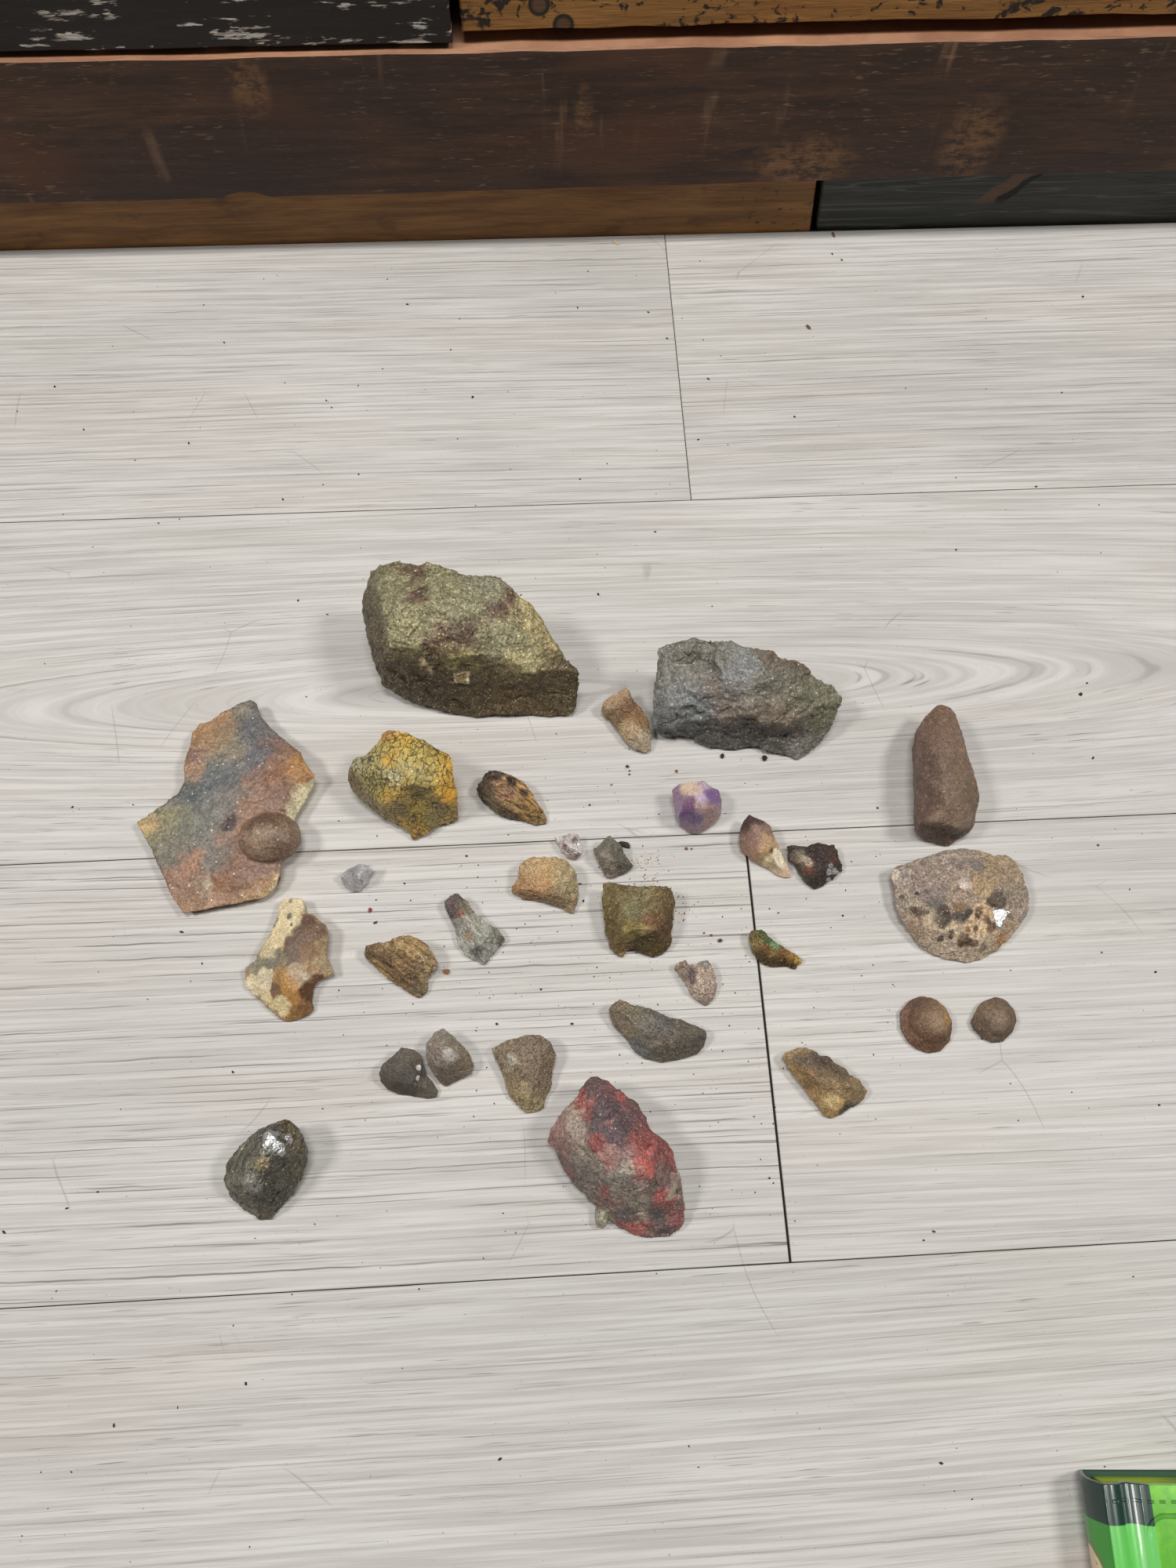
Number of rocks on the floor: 30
